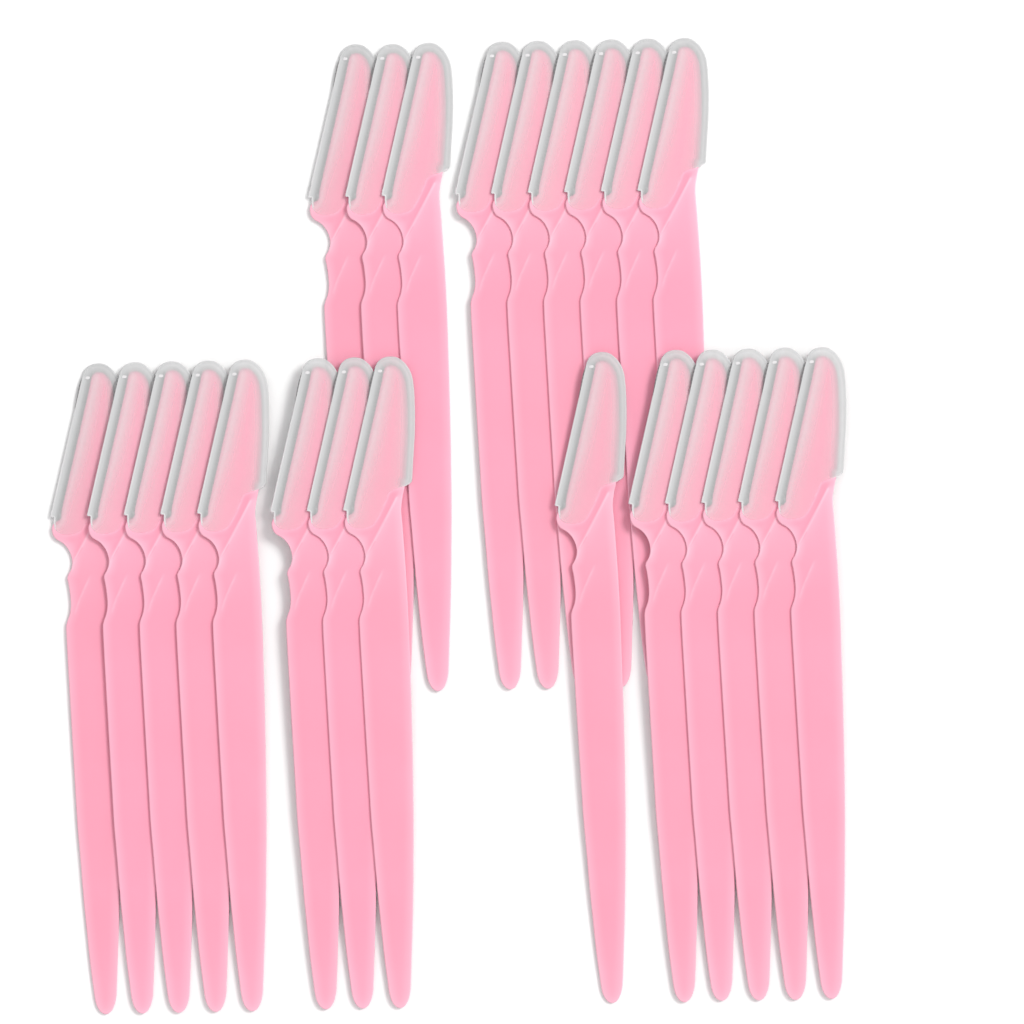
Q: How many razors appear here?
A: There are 23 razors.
